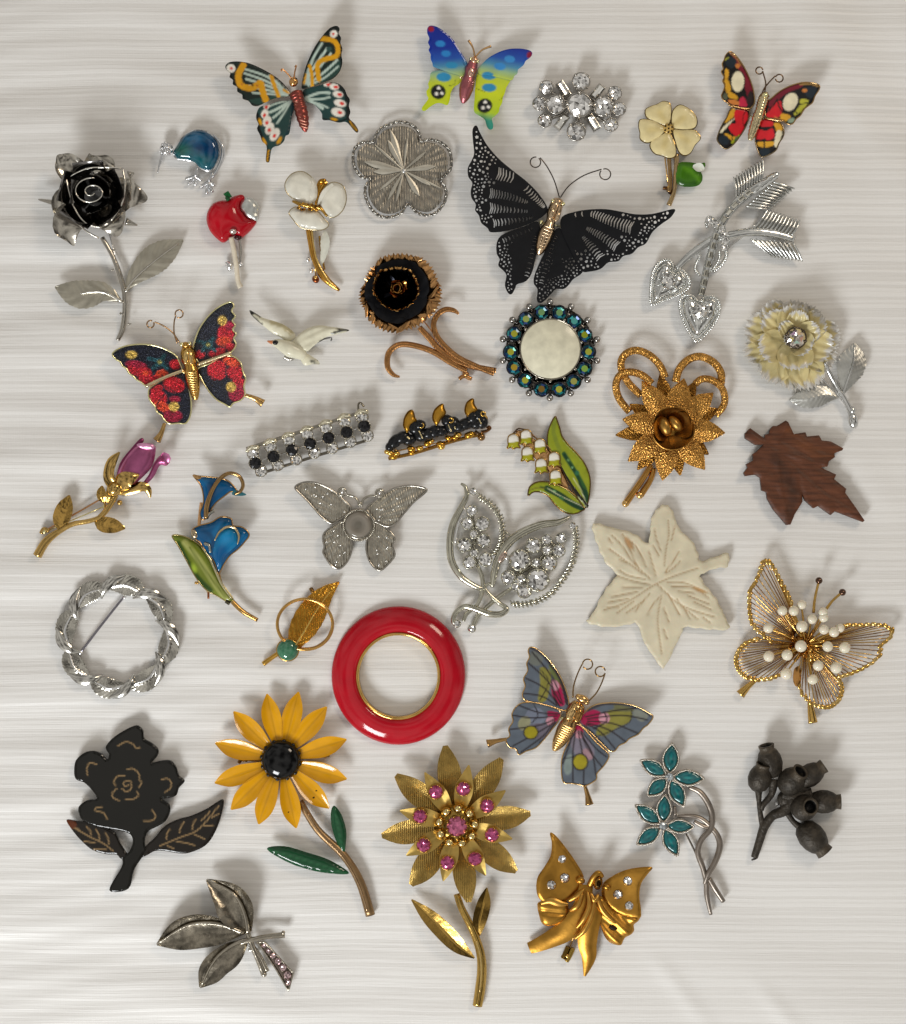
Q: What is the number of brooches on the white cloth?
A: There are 39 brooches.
